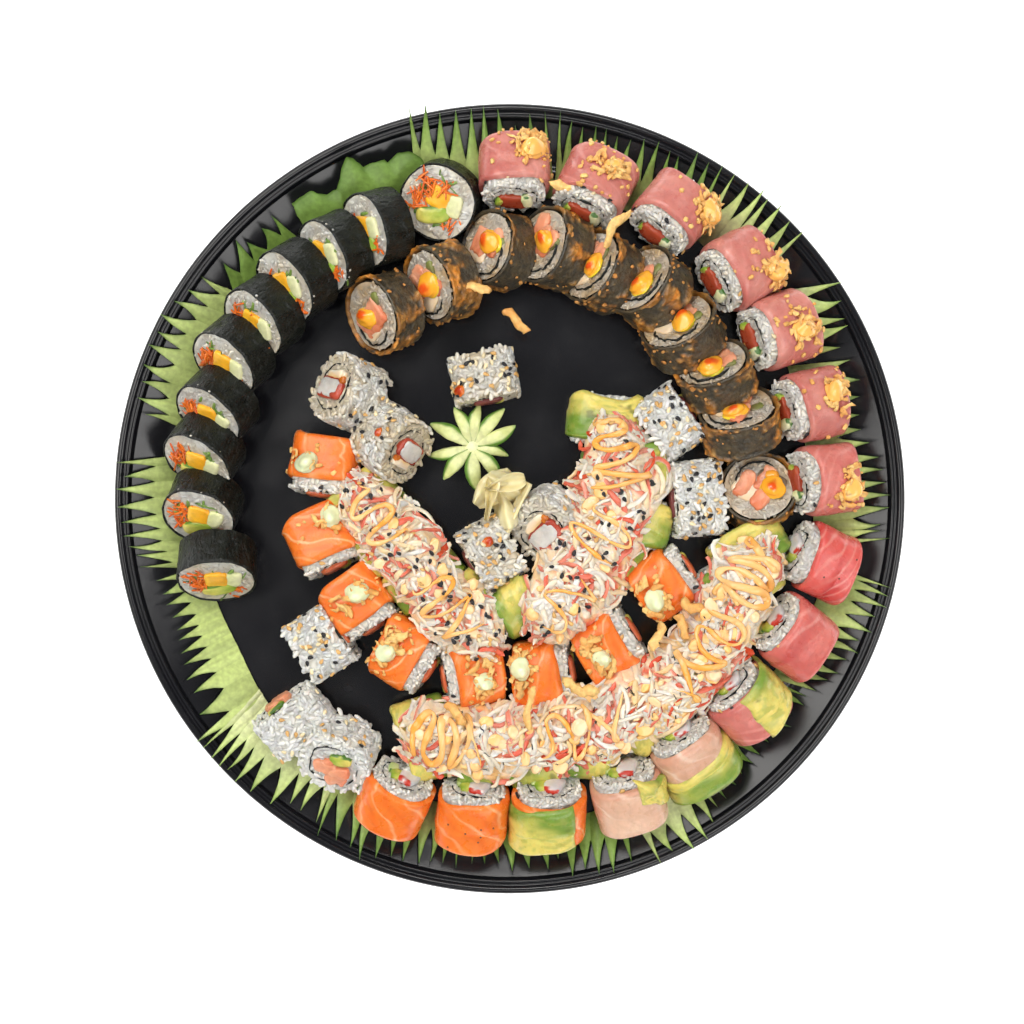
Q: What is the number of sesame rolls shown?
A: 10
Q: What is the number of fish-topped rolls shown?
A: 23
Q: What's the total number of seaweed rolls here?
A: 10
